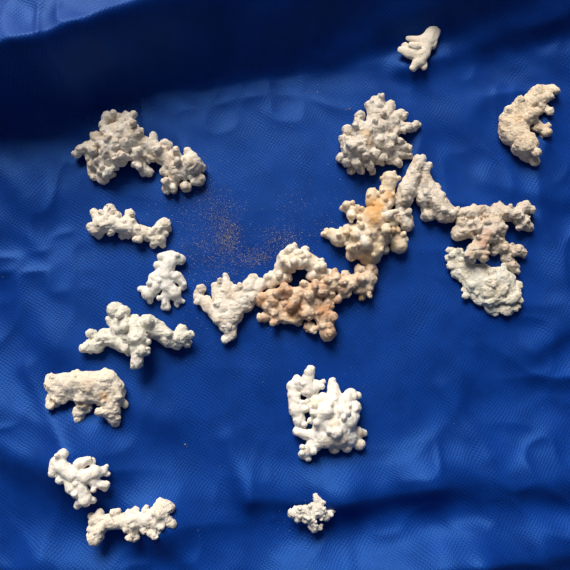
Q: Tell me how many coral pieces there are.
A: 19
